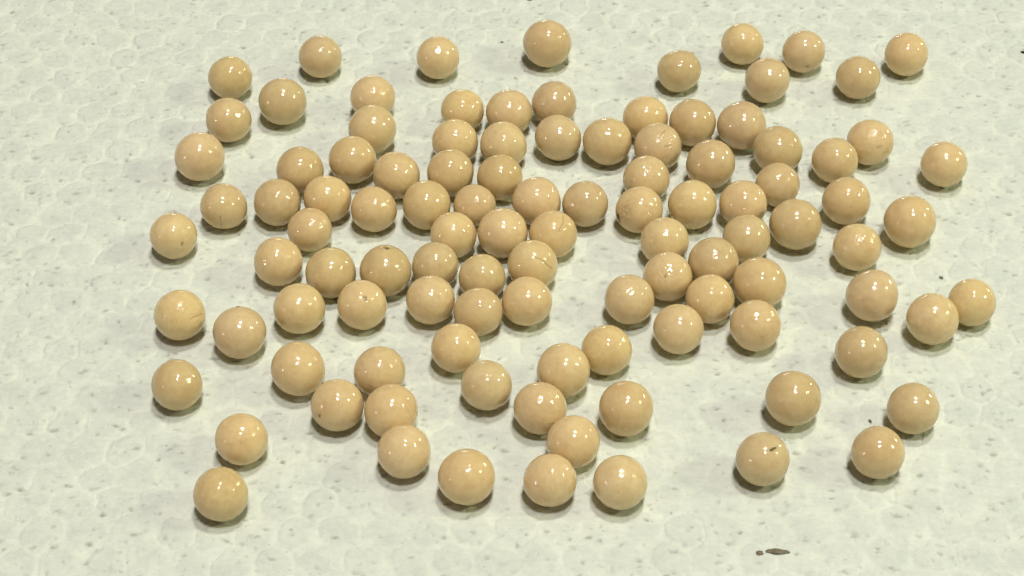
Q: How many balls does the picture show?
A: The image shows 106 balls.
